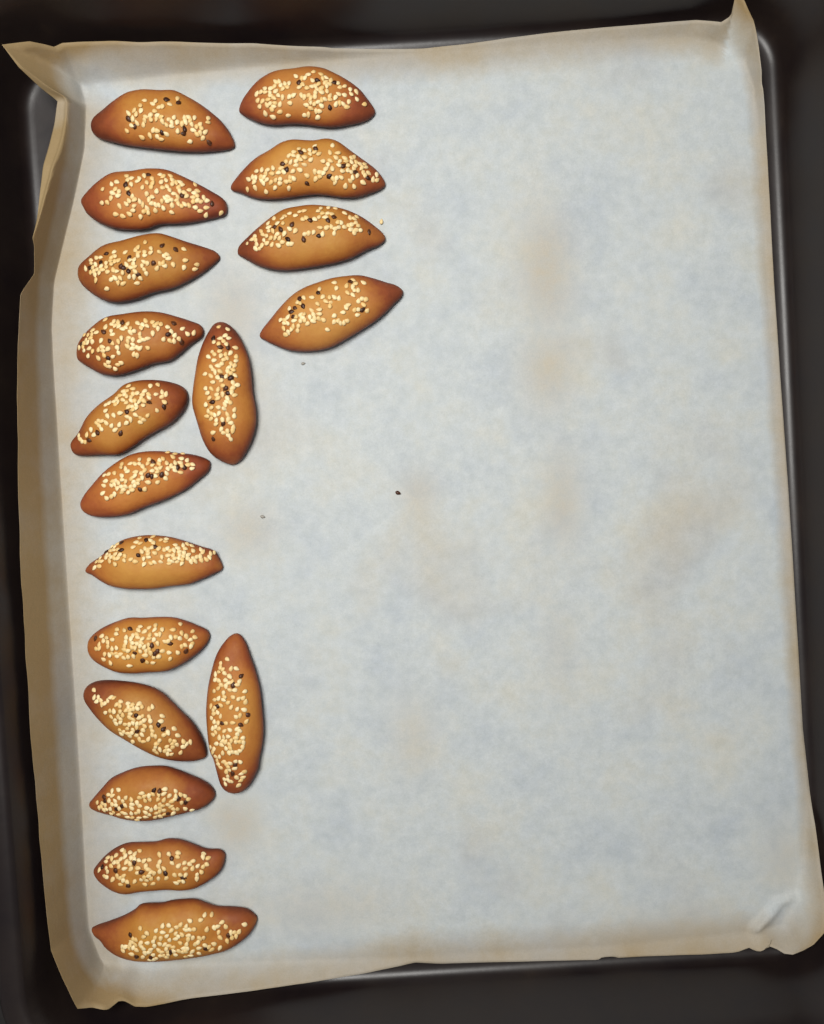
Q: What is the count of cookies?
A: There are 18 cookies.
